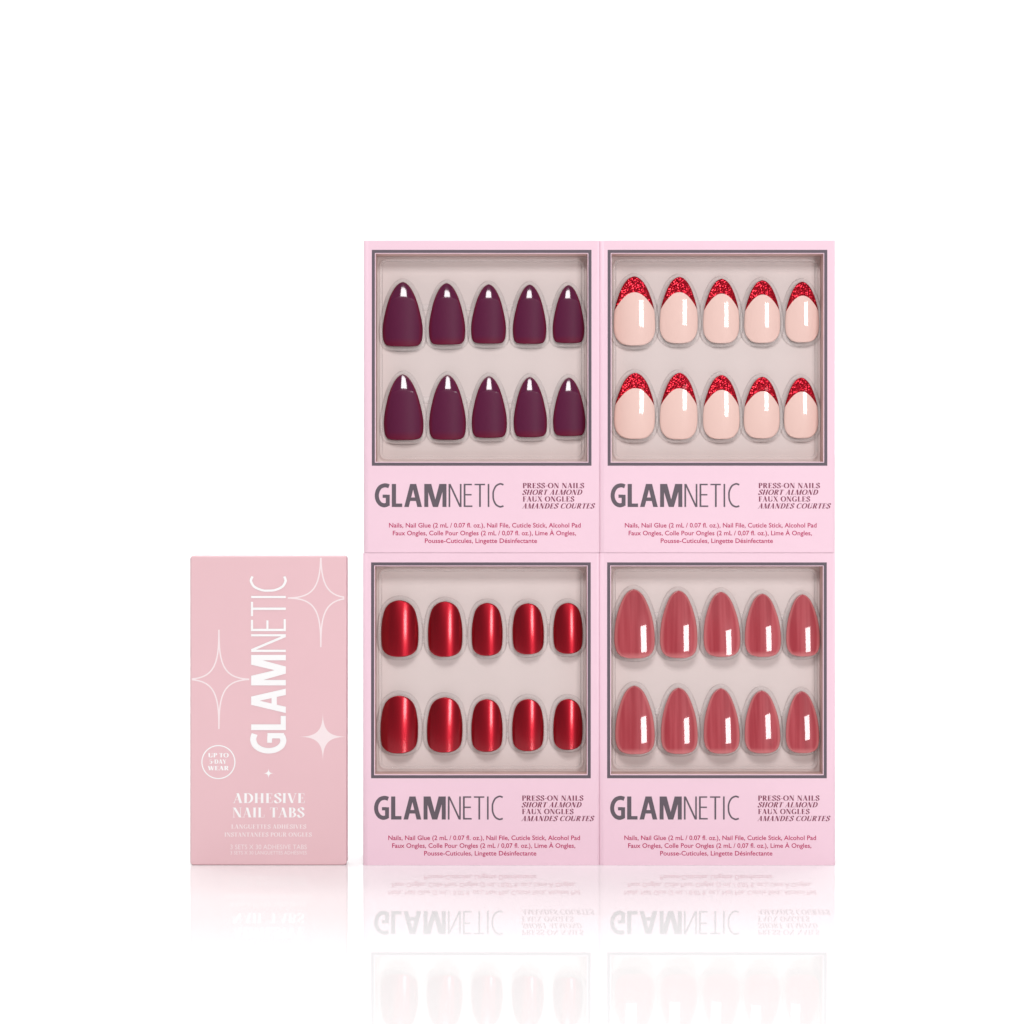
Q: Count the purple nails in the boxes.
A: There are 10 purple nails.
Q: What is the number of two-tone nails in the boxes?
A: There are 10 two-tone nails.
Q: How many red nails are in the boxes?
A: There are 10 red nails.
